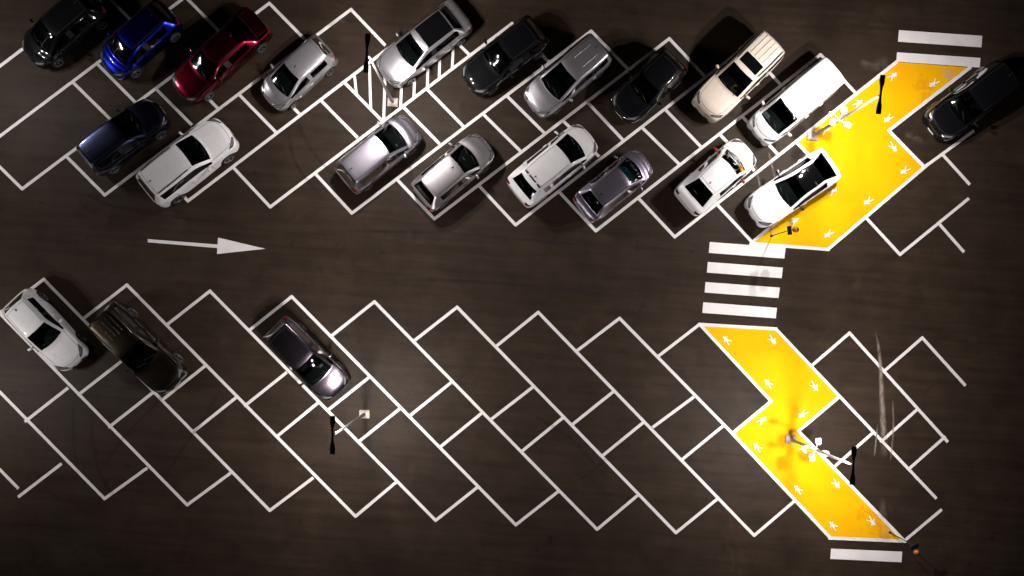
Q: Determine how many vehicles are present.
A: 22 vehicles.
